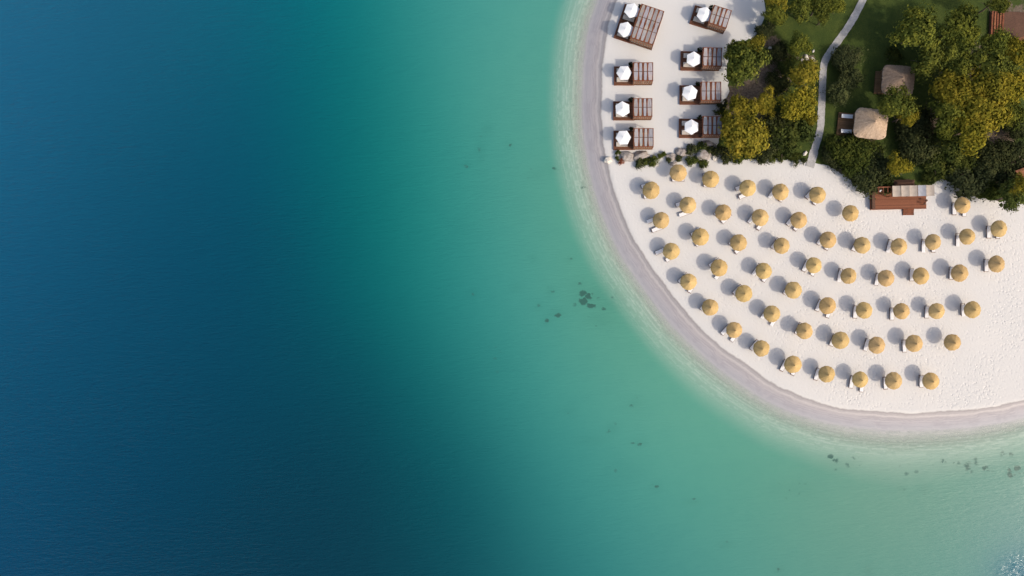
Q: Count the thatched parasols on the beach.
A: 53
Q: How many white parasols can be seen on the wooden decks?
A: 9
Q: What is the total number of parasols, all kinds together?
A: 62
